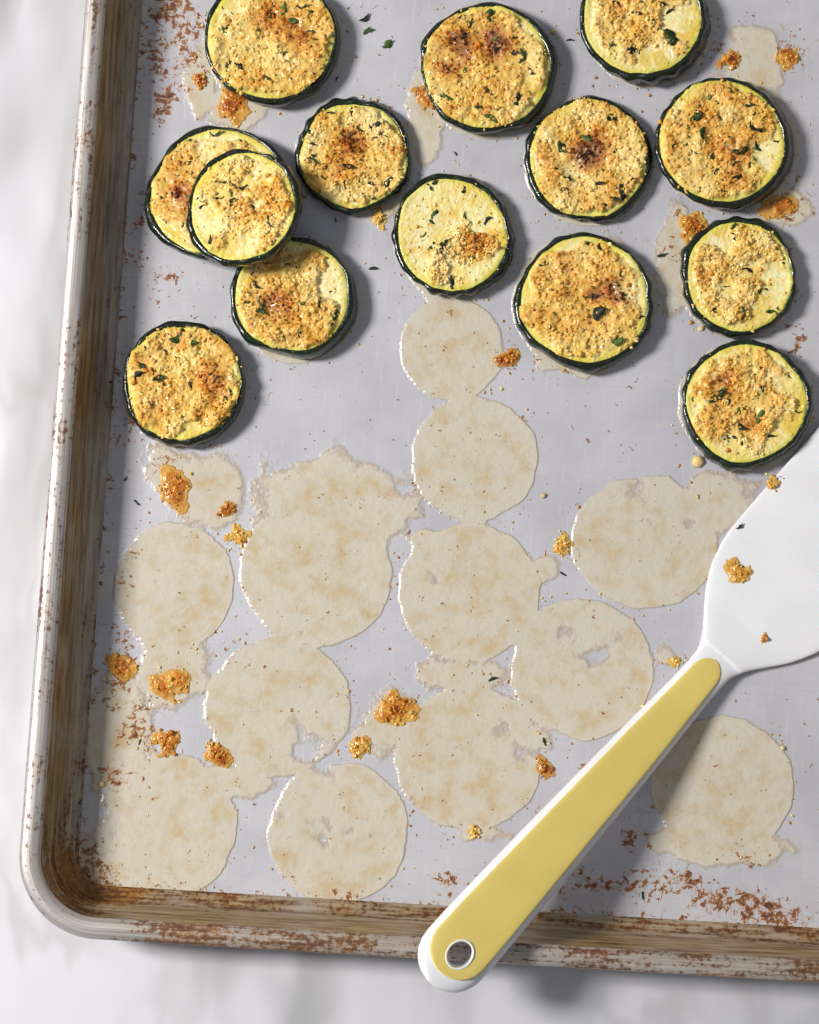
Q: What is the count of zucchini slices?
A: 14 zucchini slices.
